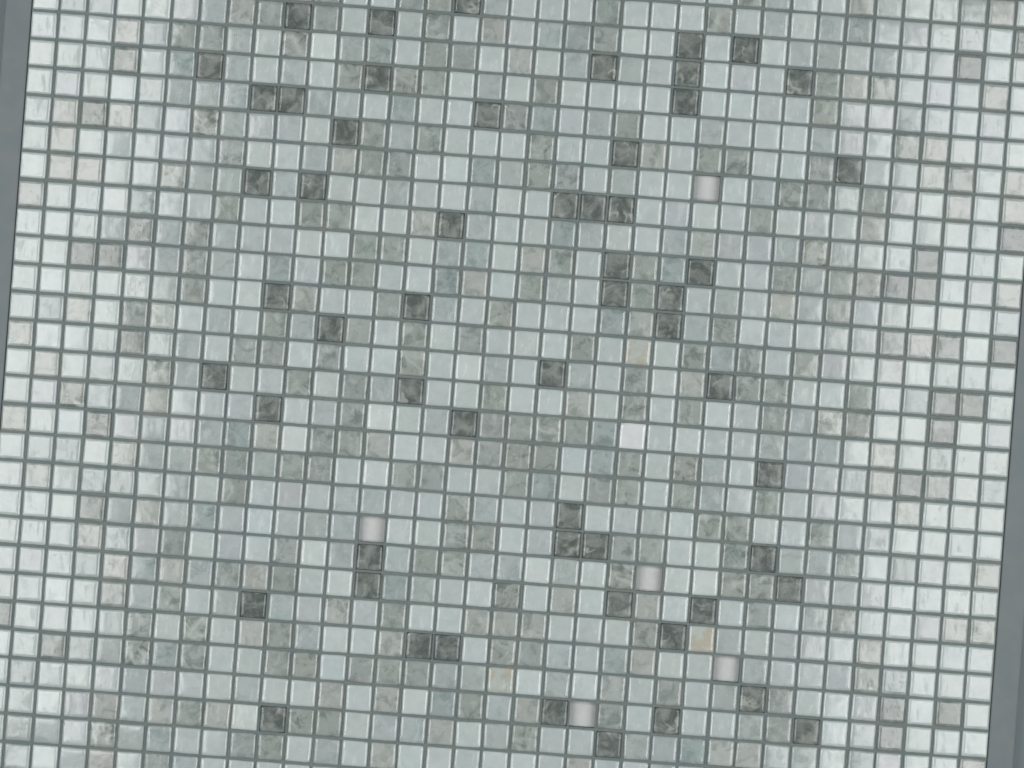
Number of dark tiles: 57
